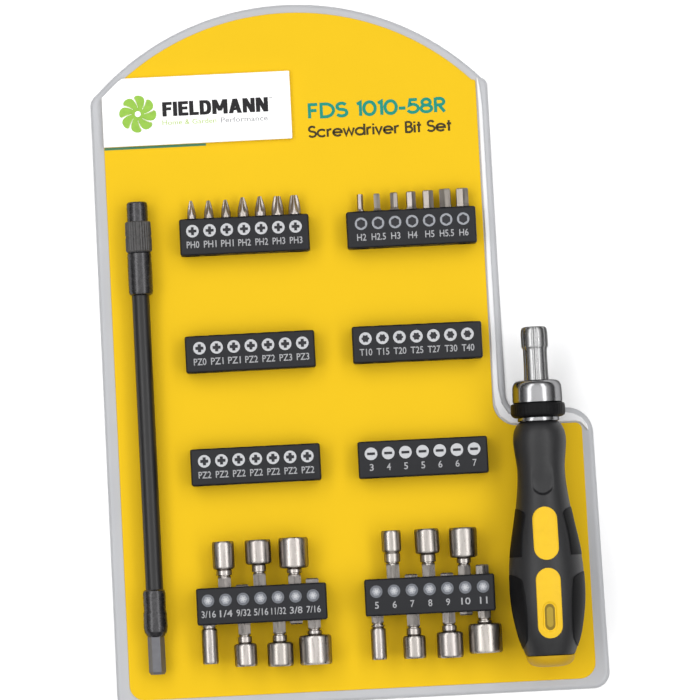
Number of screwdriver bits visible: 14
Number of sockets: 14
